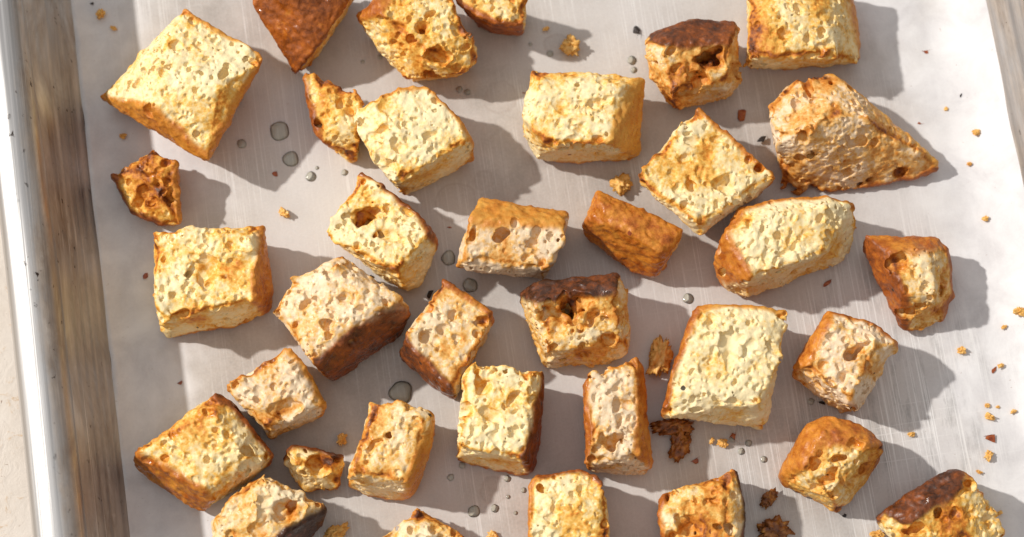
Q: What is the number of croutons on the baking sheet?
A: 35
